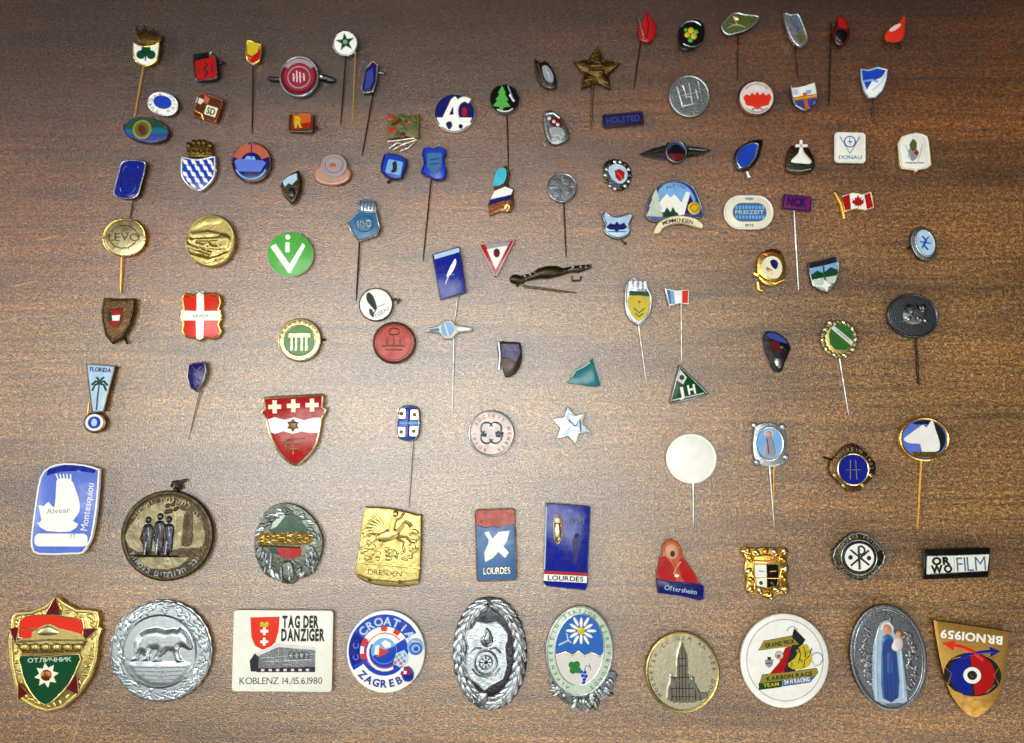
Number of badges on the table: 101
